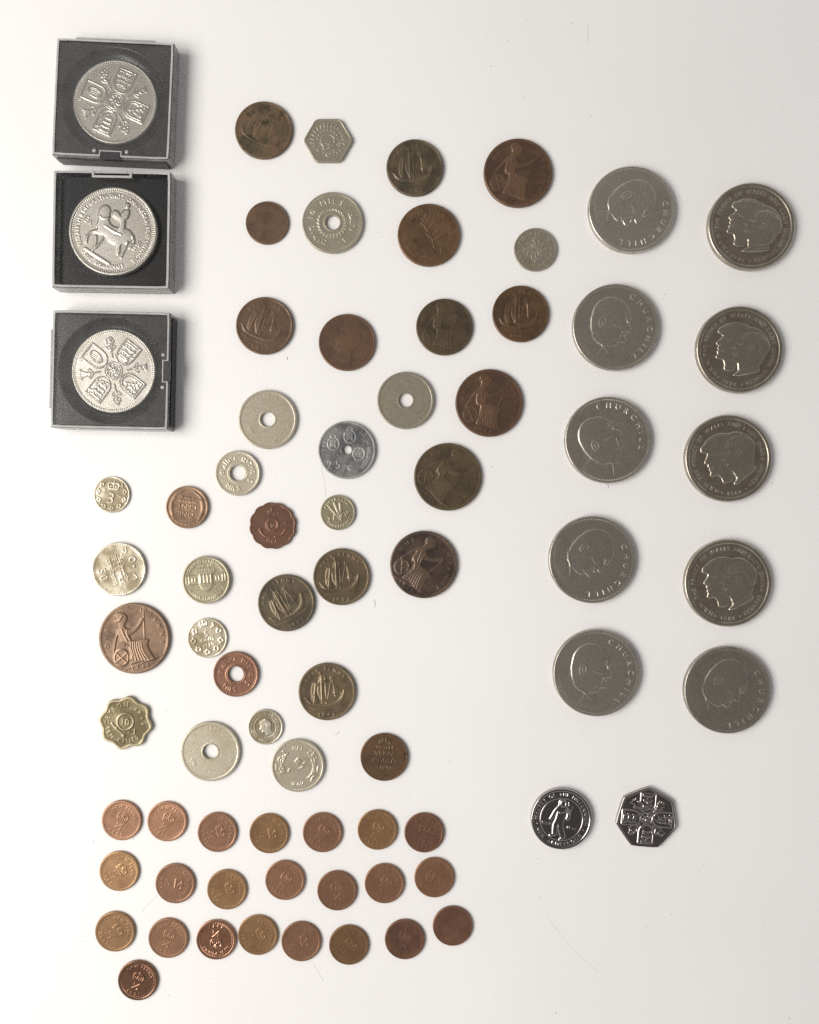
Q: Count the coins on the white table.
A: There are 74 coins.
